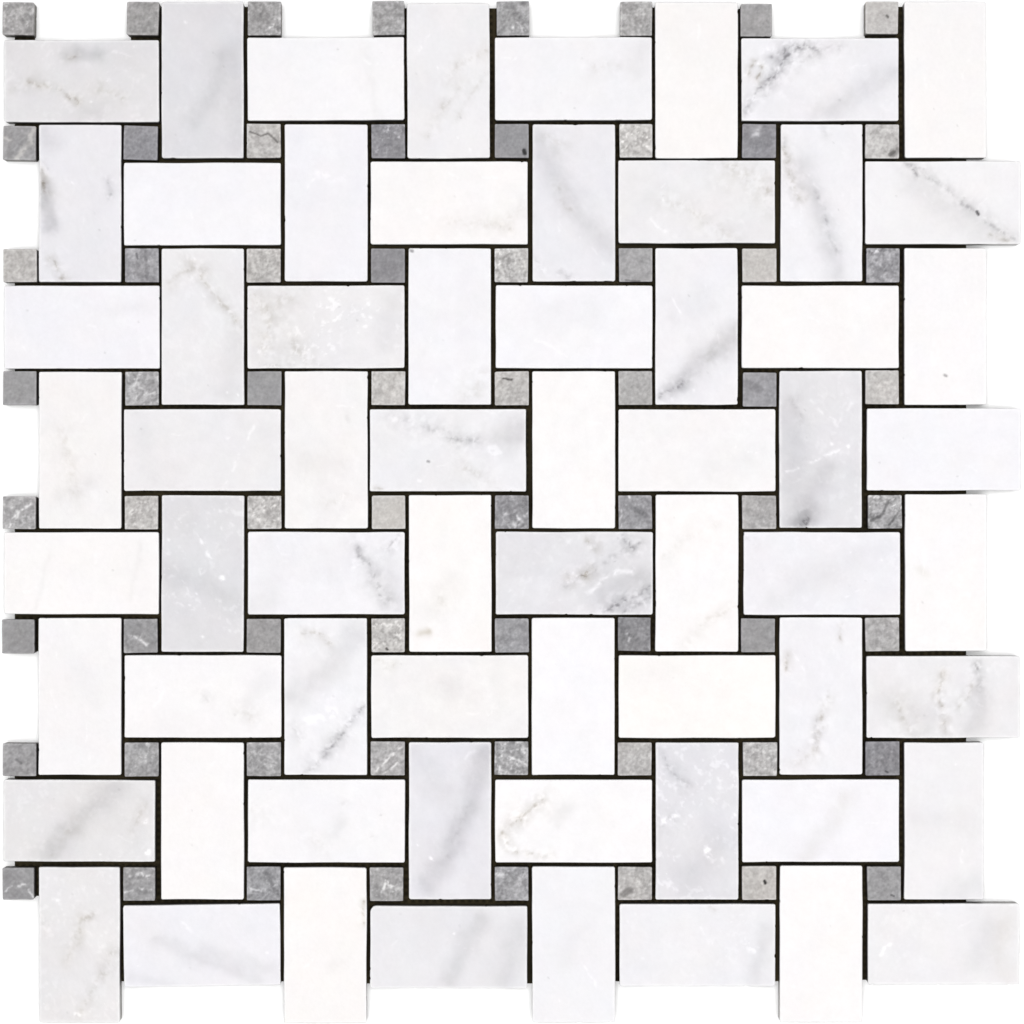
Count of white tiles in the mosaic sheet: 64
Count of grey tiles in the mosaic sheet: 64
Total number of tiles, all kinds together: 128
